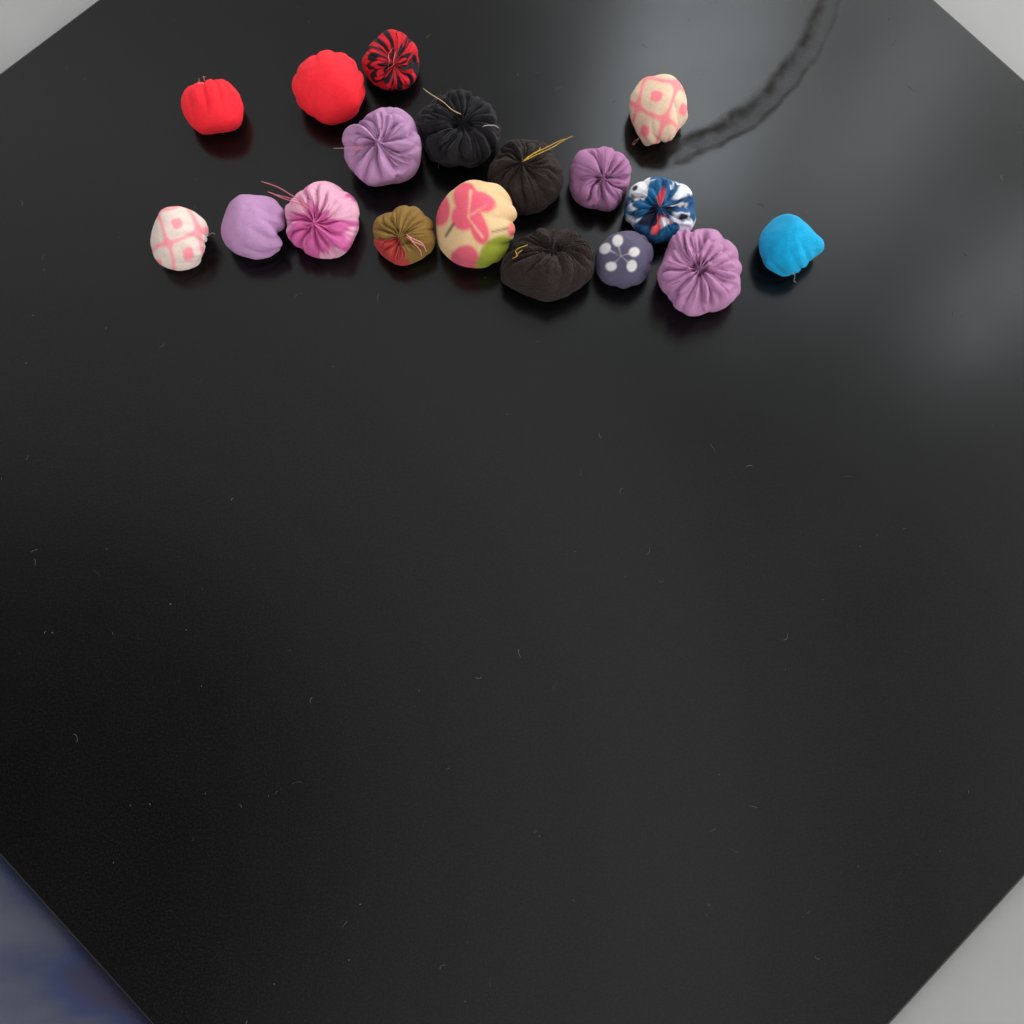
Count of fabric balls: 18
